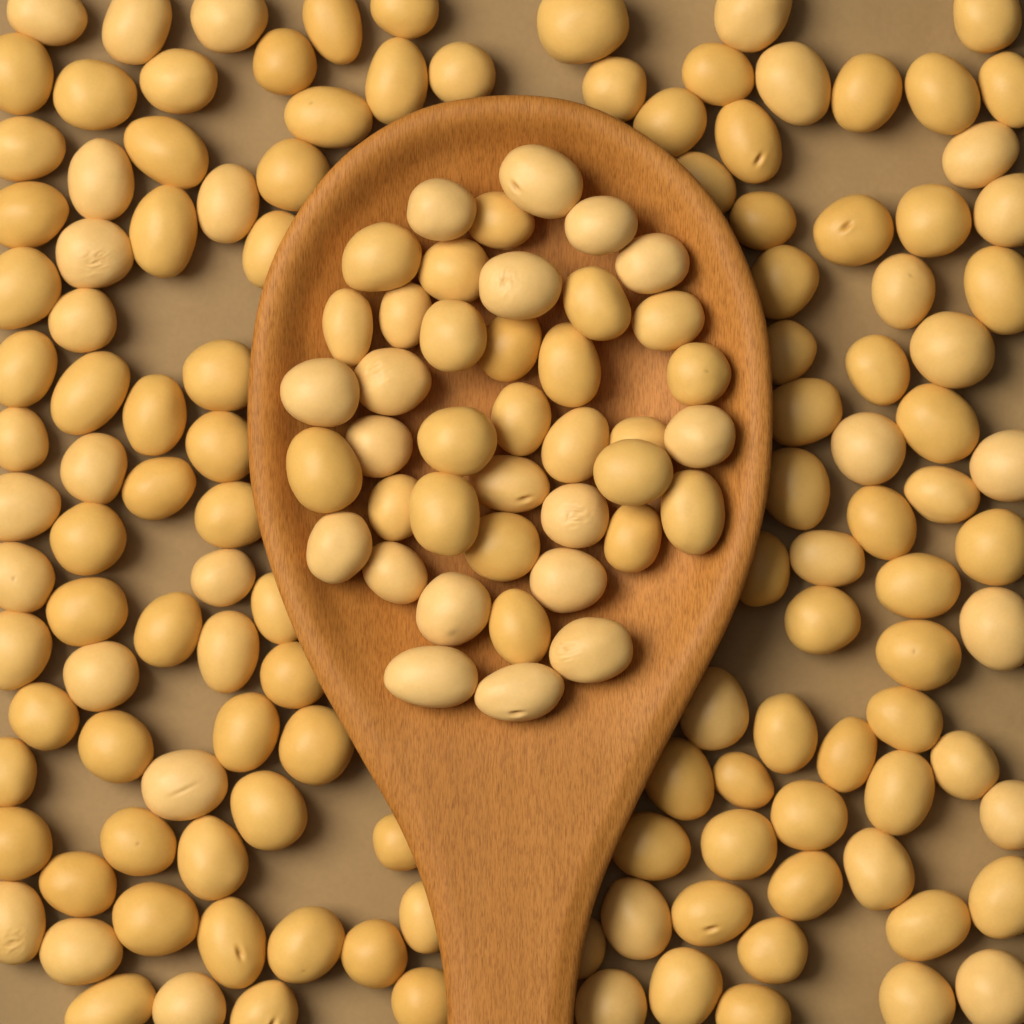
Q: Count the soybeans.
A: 169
